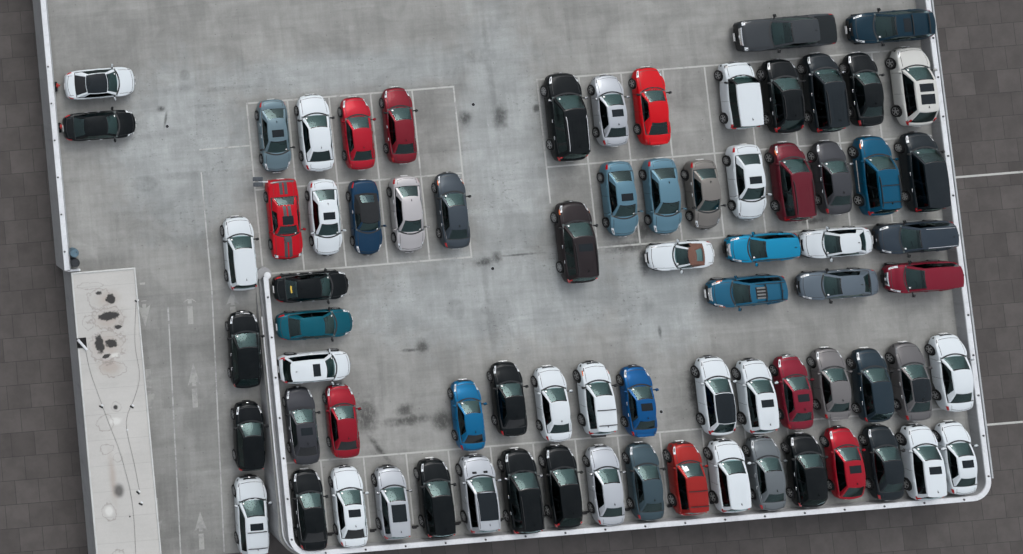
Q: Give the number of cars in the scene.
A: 75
